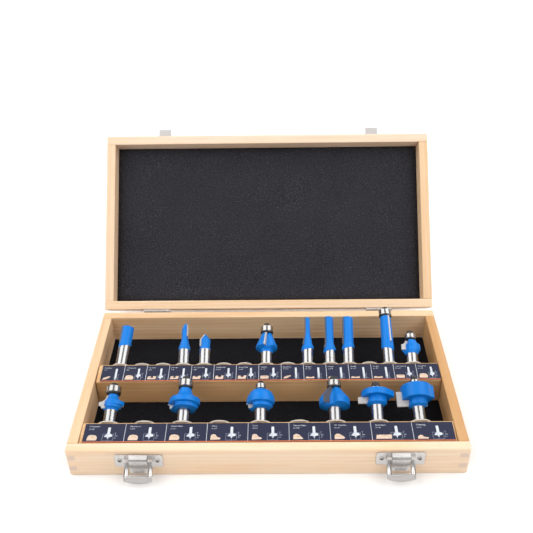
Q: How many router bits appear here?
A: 15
